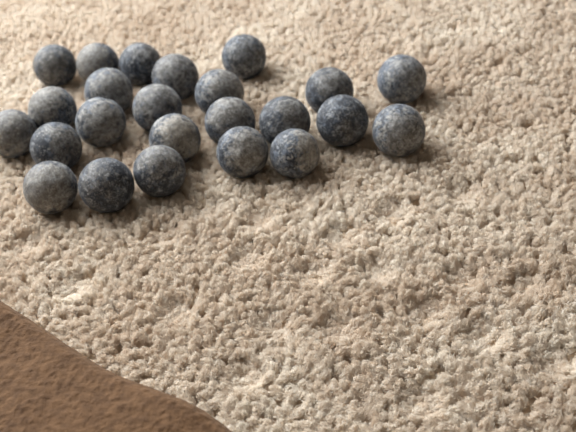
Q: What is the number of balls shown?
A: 24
